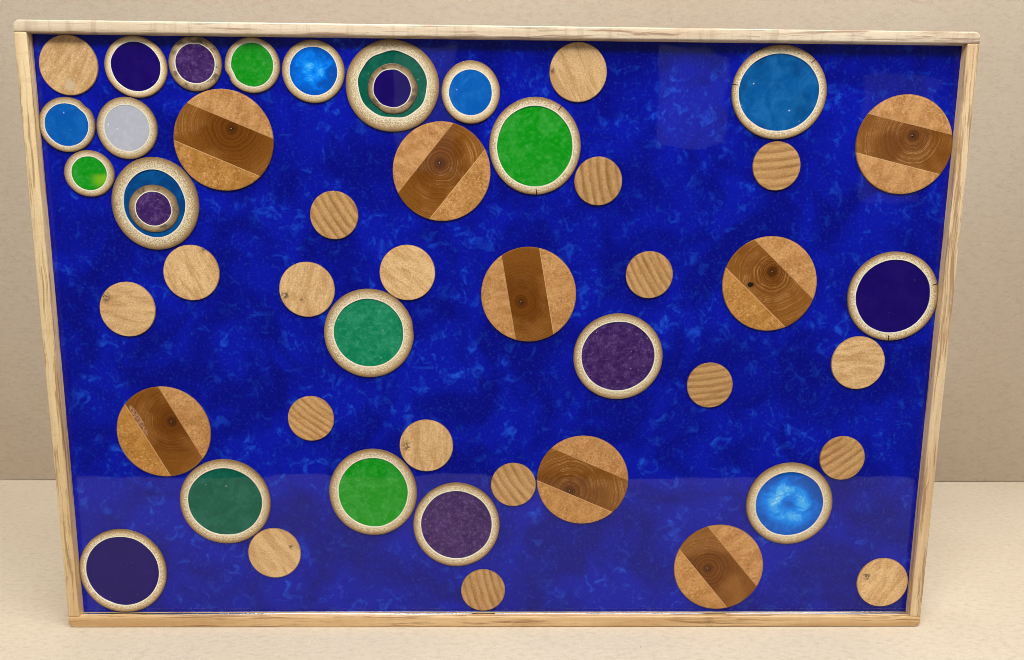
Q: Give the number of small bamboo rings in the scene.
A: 10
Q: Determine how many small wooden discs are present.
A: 19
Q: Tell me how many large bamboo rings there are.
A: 12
